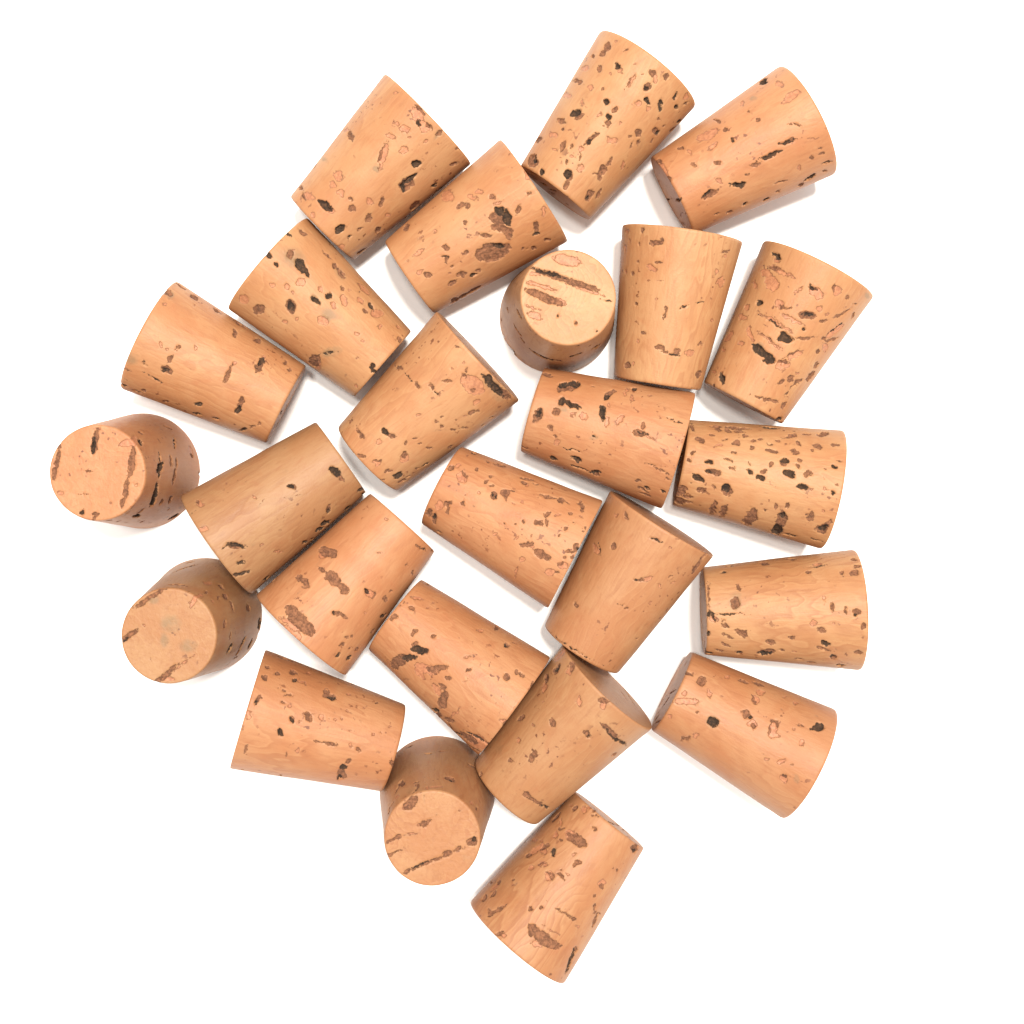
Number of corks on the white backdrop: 25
